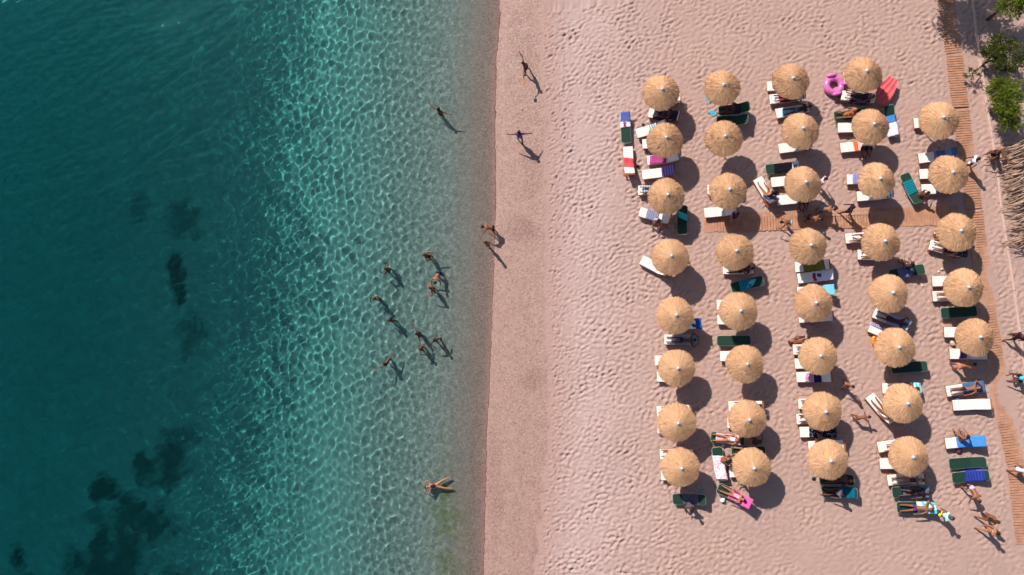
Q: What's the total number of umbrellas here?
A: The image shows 37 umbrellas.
